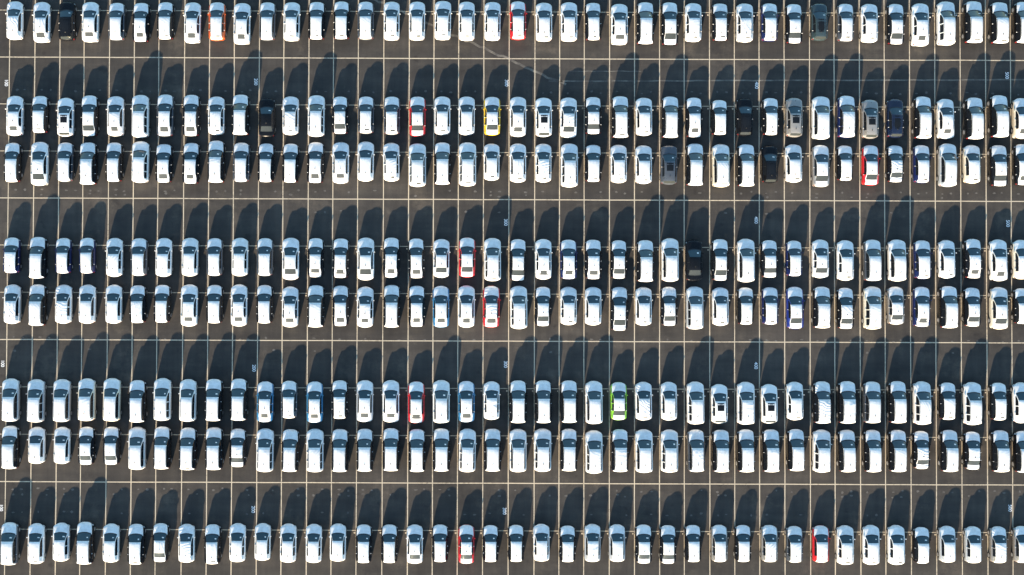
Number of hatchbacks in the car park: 139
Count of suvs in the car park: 100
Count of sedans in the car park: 89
